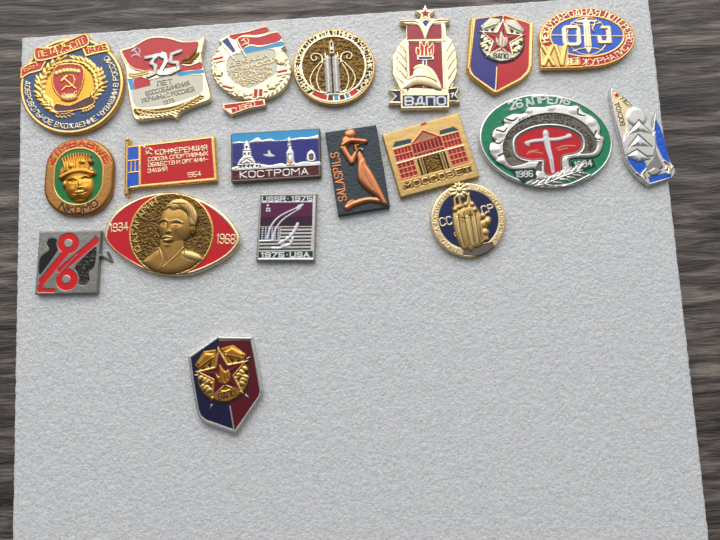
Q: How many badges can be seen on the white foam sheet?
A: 19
